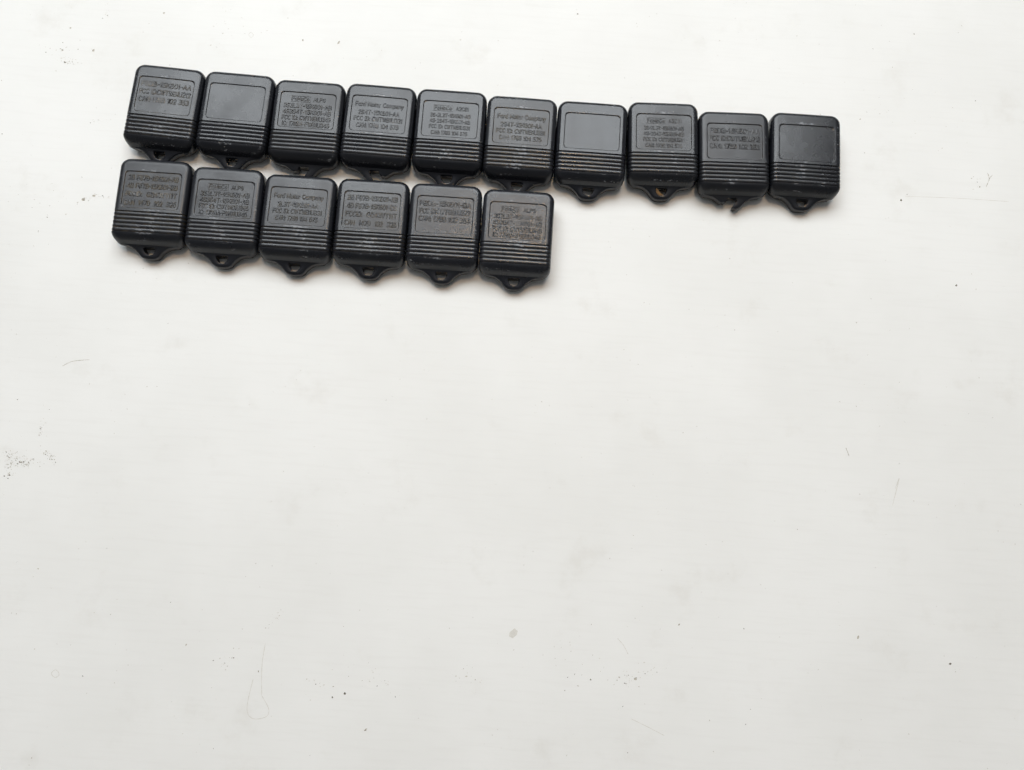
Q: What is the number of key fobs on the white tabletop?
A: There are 16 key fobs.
